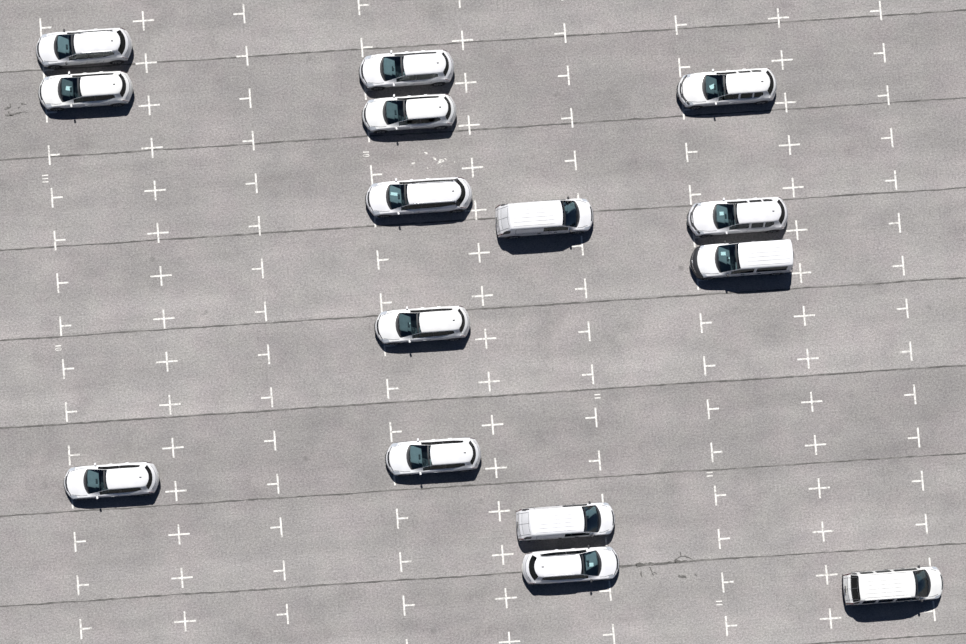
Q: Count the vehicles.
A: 15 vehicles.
